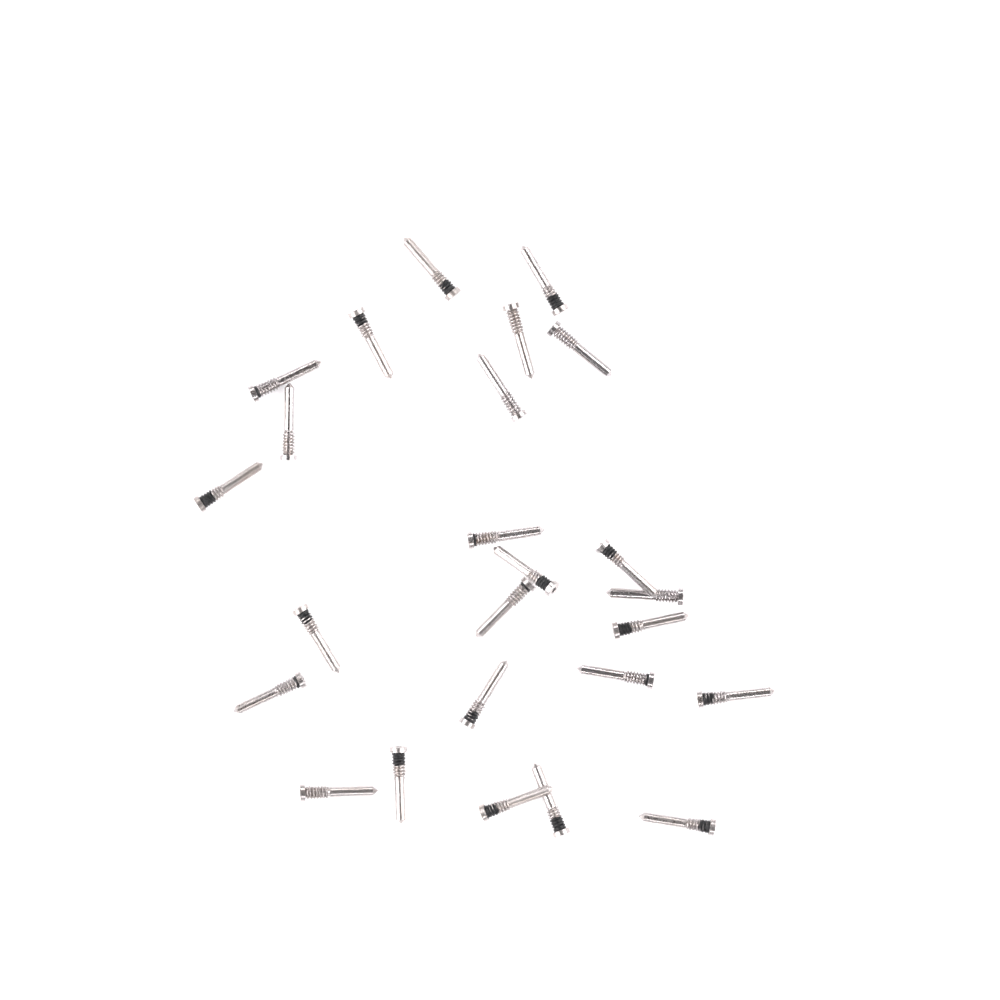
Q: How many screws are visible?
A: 25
